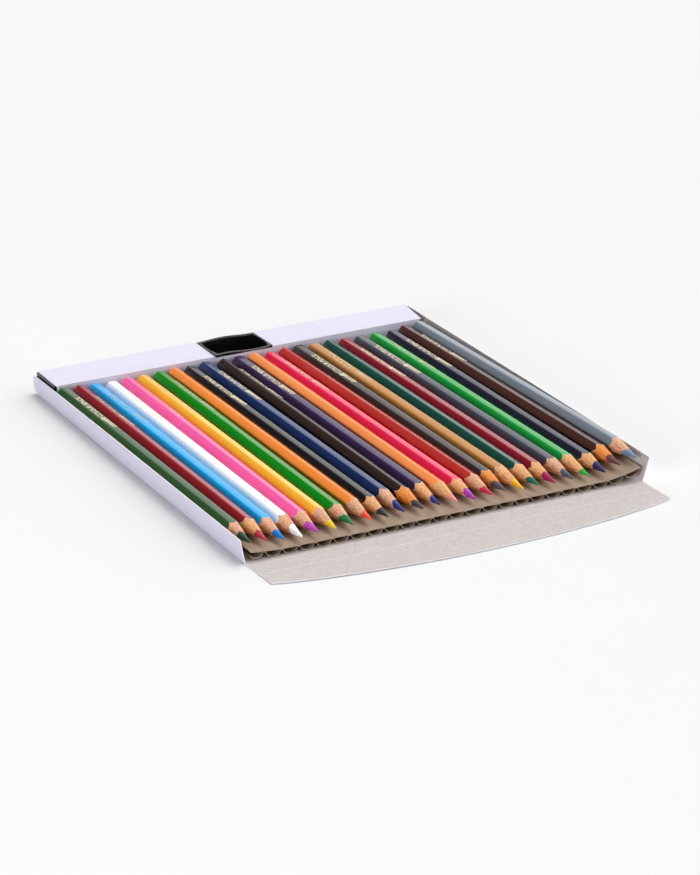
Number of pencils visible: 24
